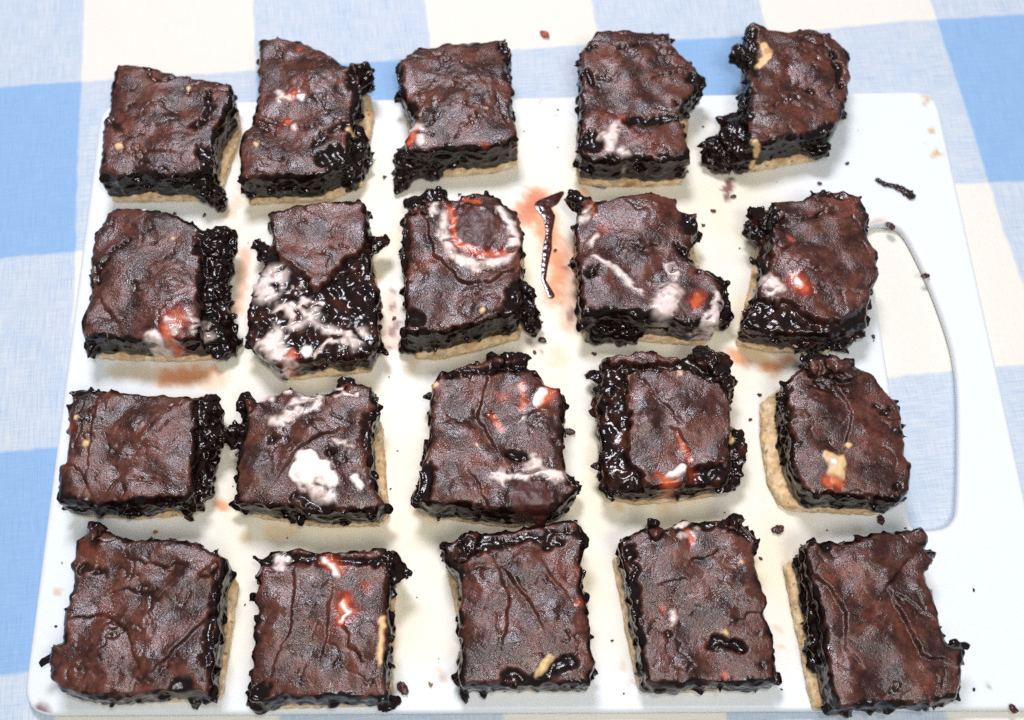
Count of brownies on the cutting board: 20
